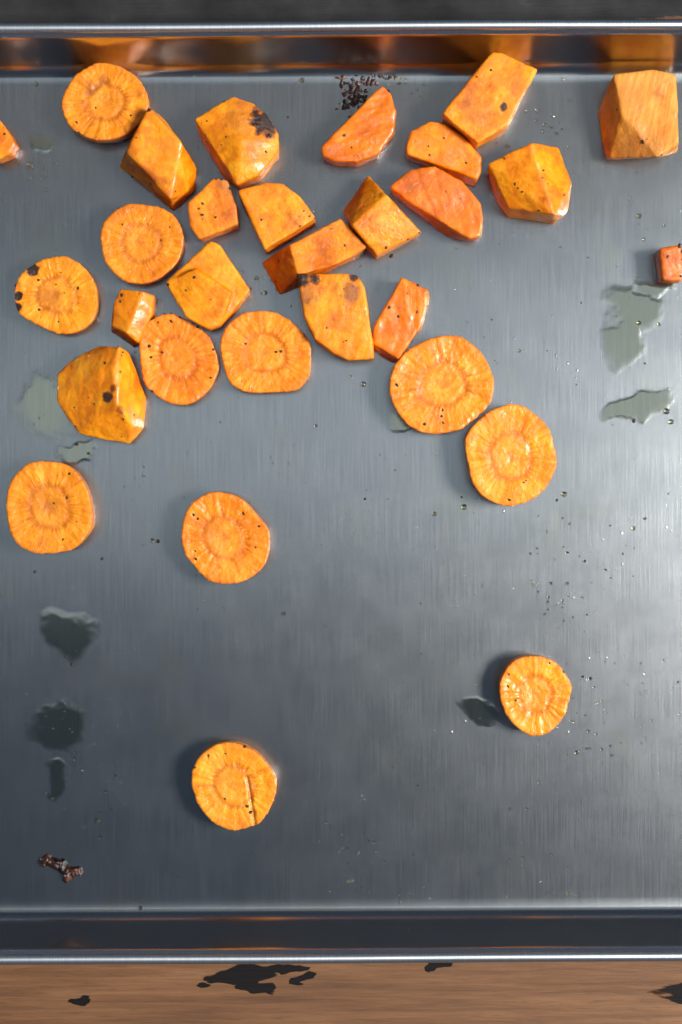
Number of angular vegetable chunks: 19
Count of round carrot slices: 11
